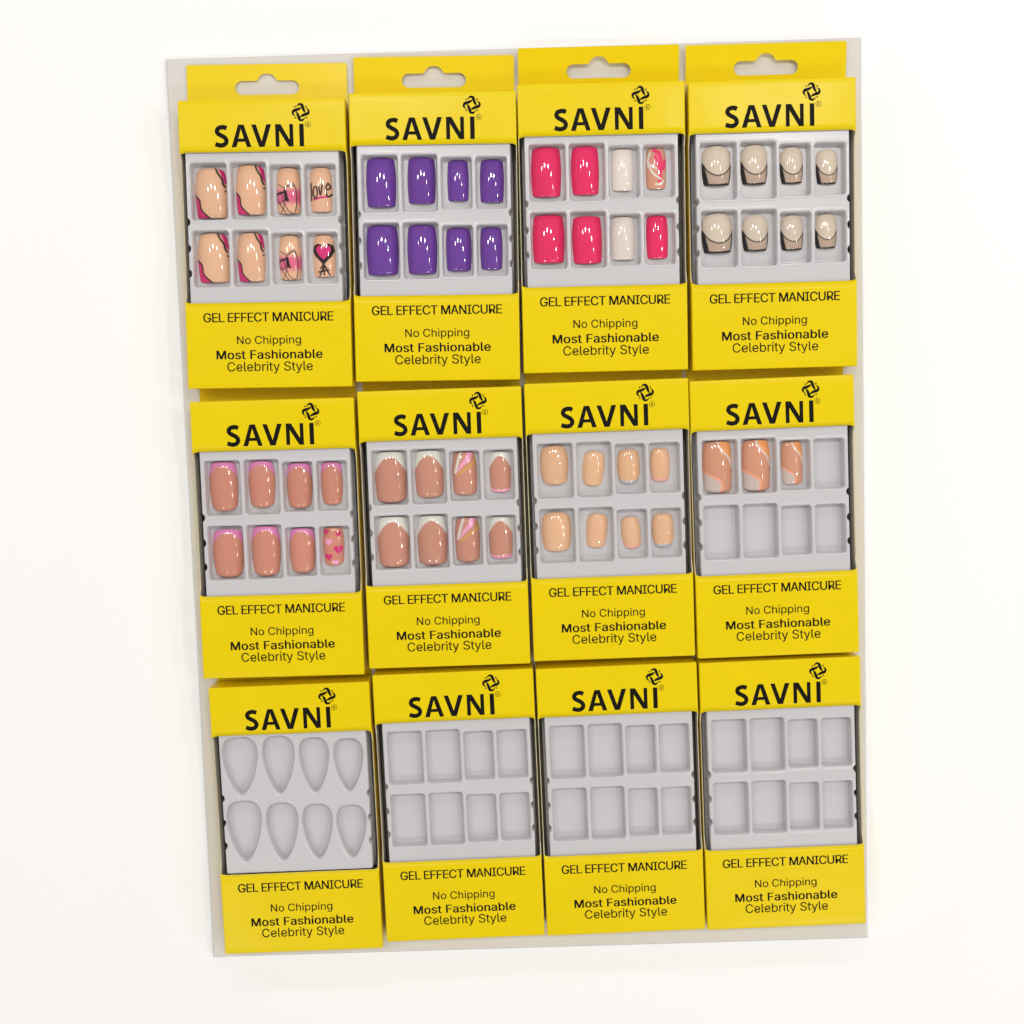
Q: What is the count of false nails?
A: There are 59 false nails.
